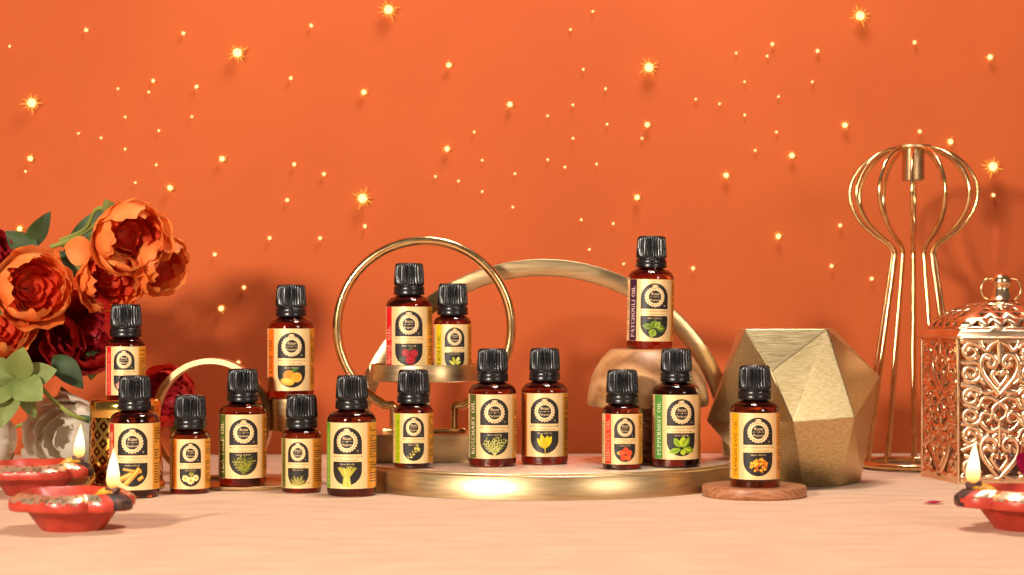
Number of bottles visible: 16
